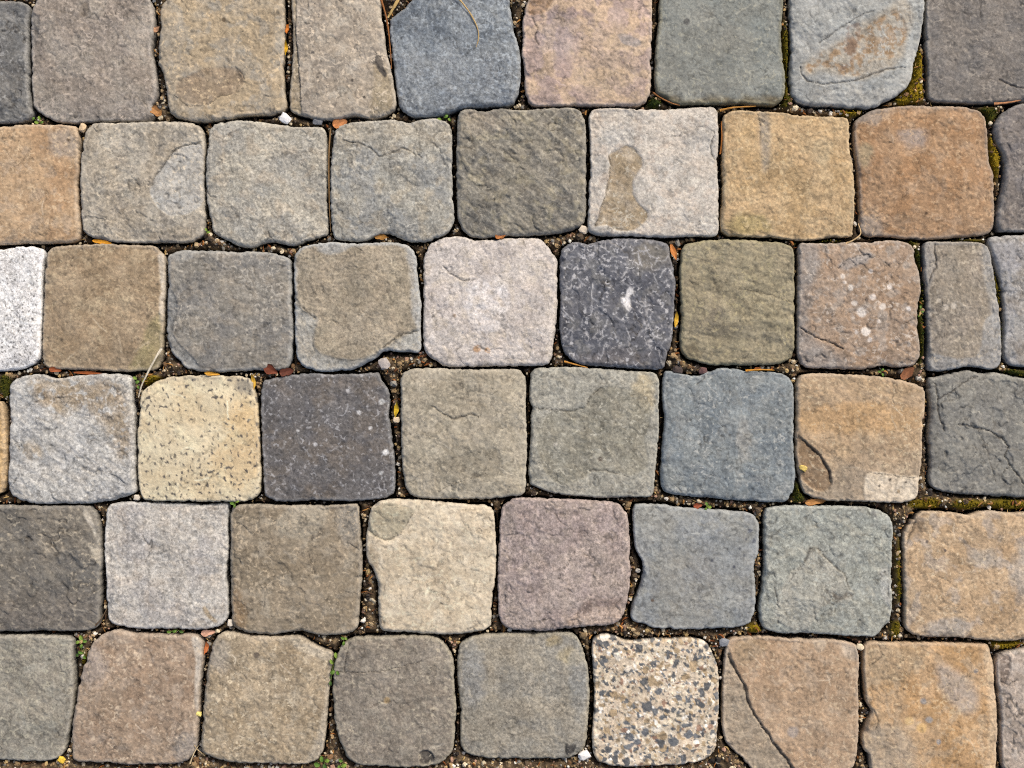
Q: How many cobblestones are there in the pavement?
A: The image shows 54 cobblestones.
